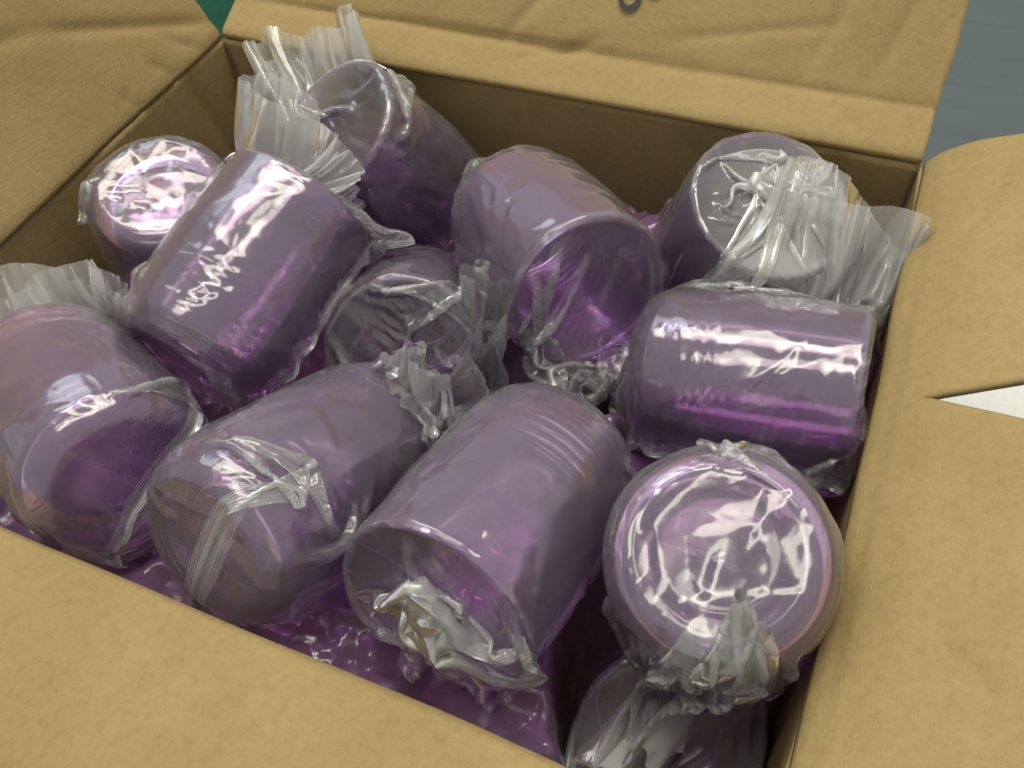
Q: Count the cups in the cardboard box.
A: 13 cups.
